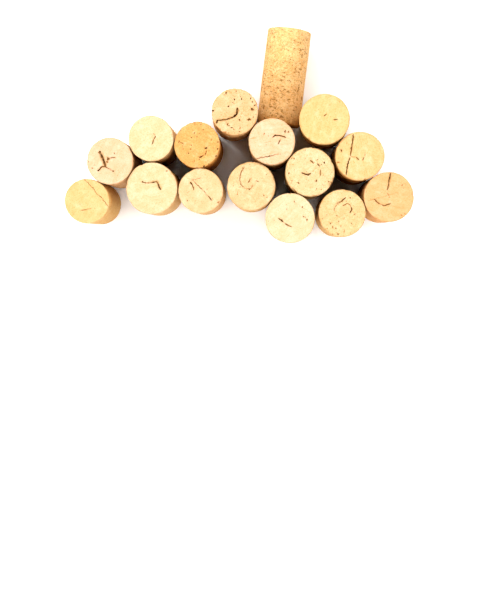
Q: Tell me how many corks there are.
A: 16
